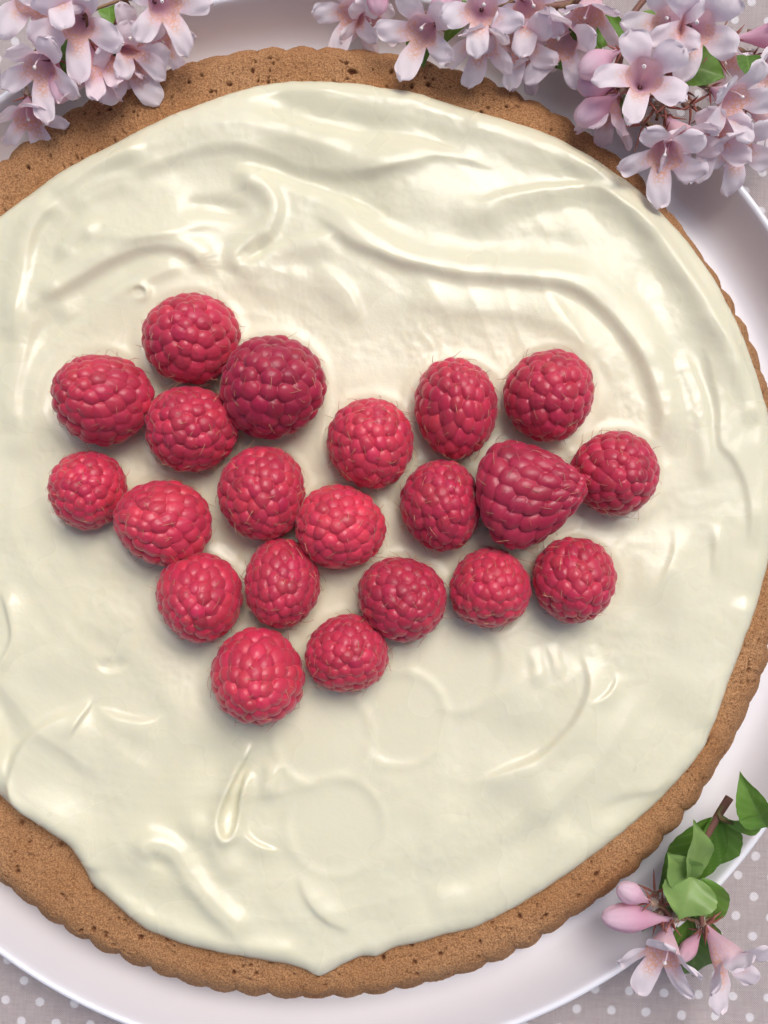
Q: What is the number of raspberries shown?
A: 21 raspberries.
